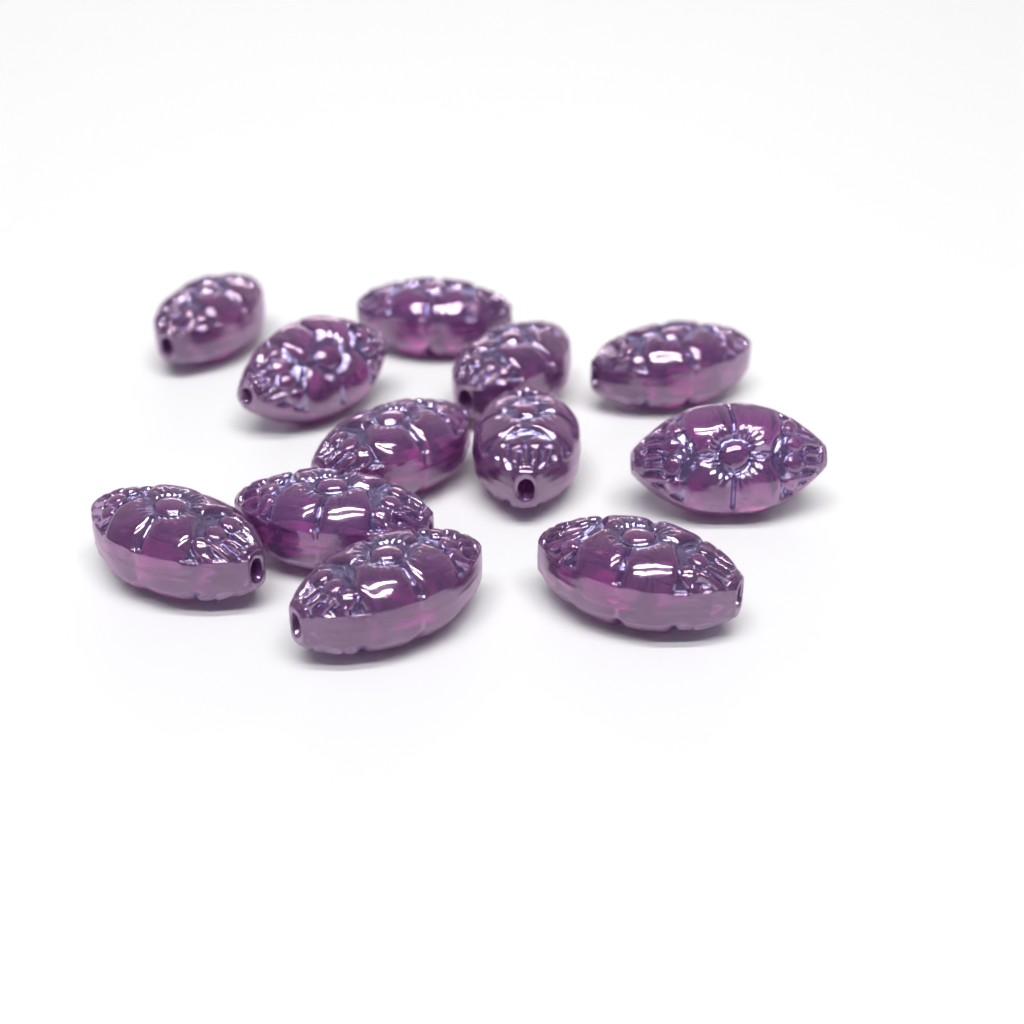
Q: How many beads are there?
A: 12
